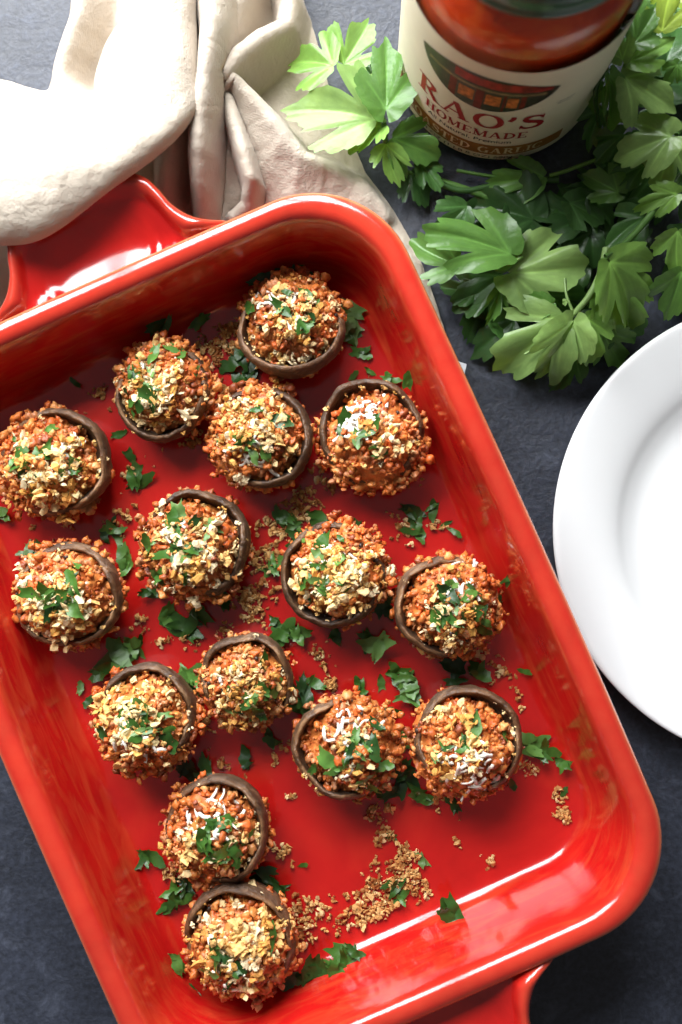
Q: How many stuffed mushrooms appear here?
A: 15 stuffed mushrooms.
